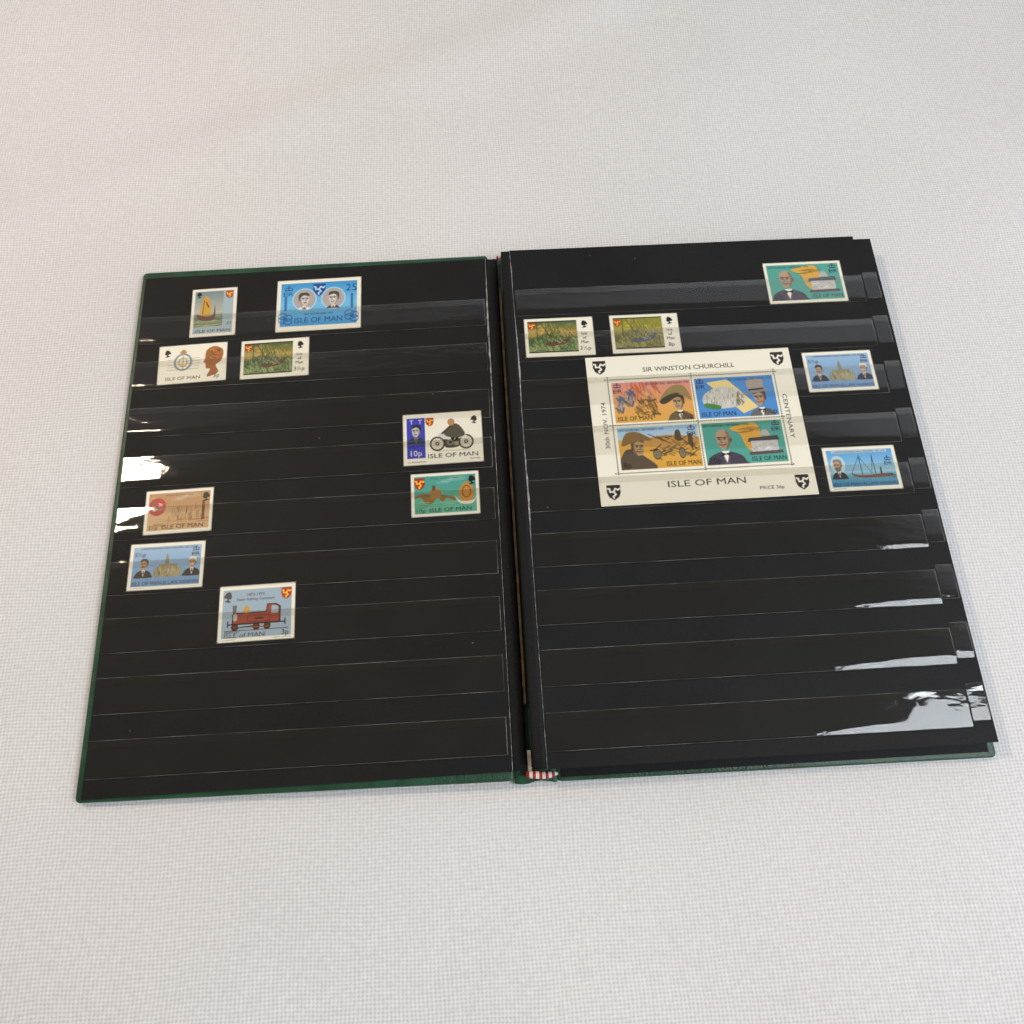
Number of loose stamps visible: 14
